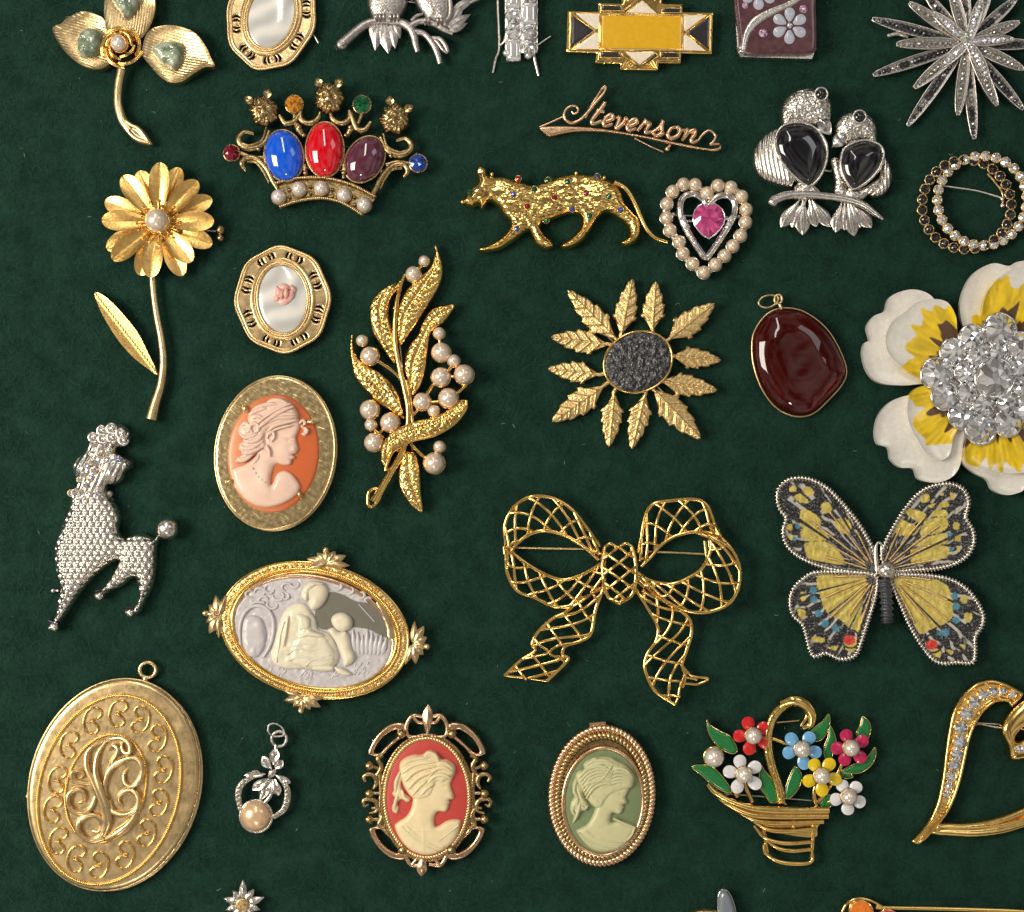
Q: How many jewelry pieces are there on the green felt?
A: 33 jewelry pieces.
